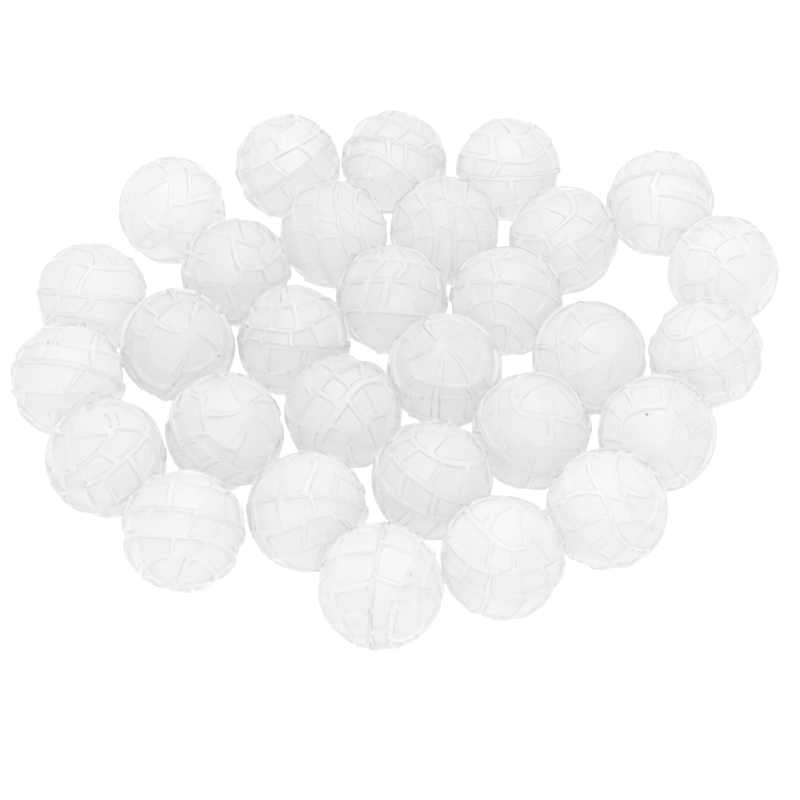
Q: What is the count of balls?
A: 30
